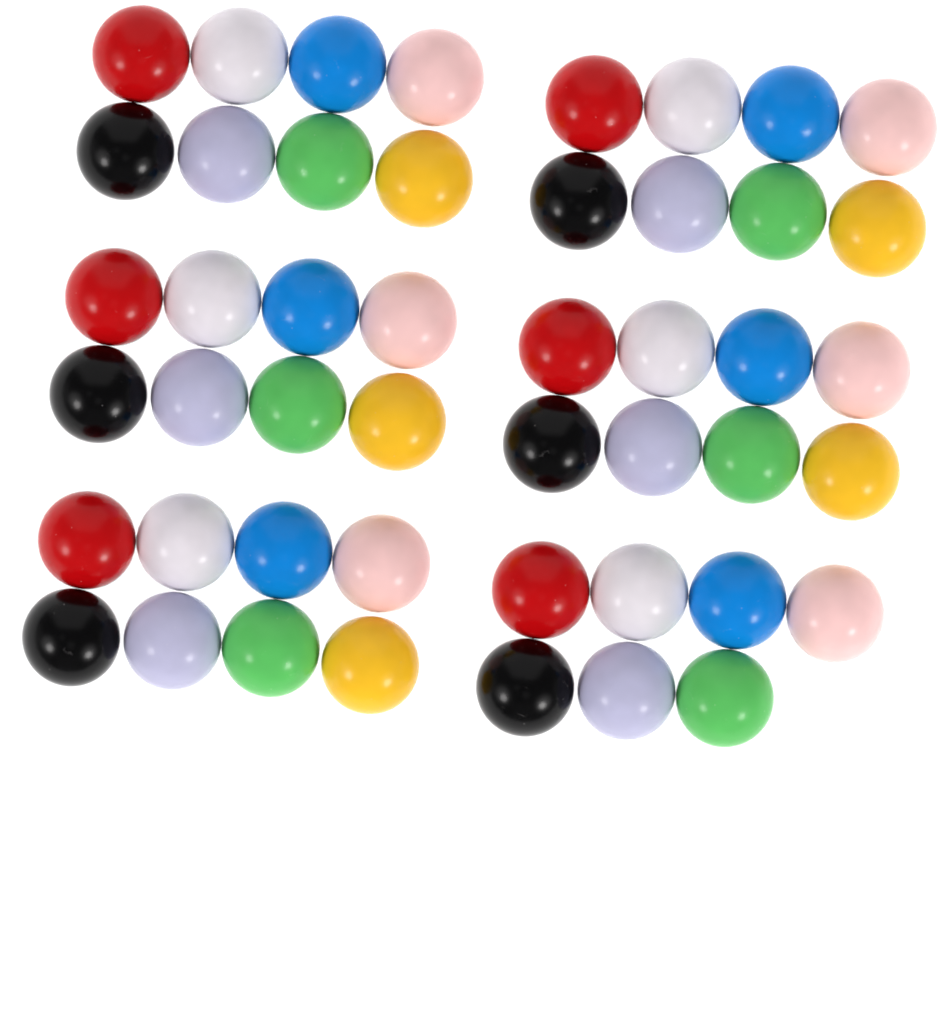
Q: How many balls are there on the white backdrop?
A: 47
